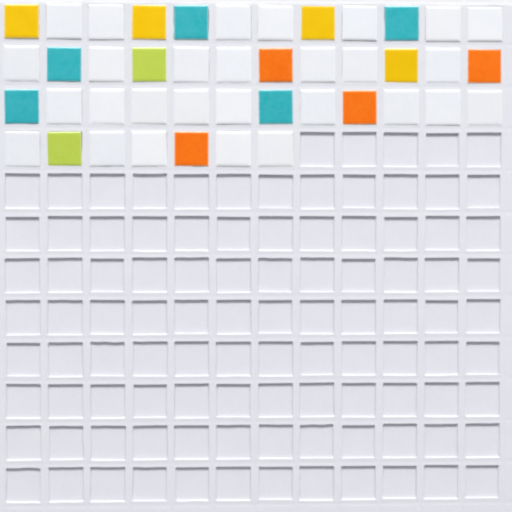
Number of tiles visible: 43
